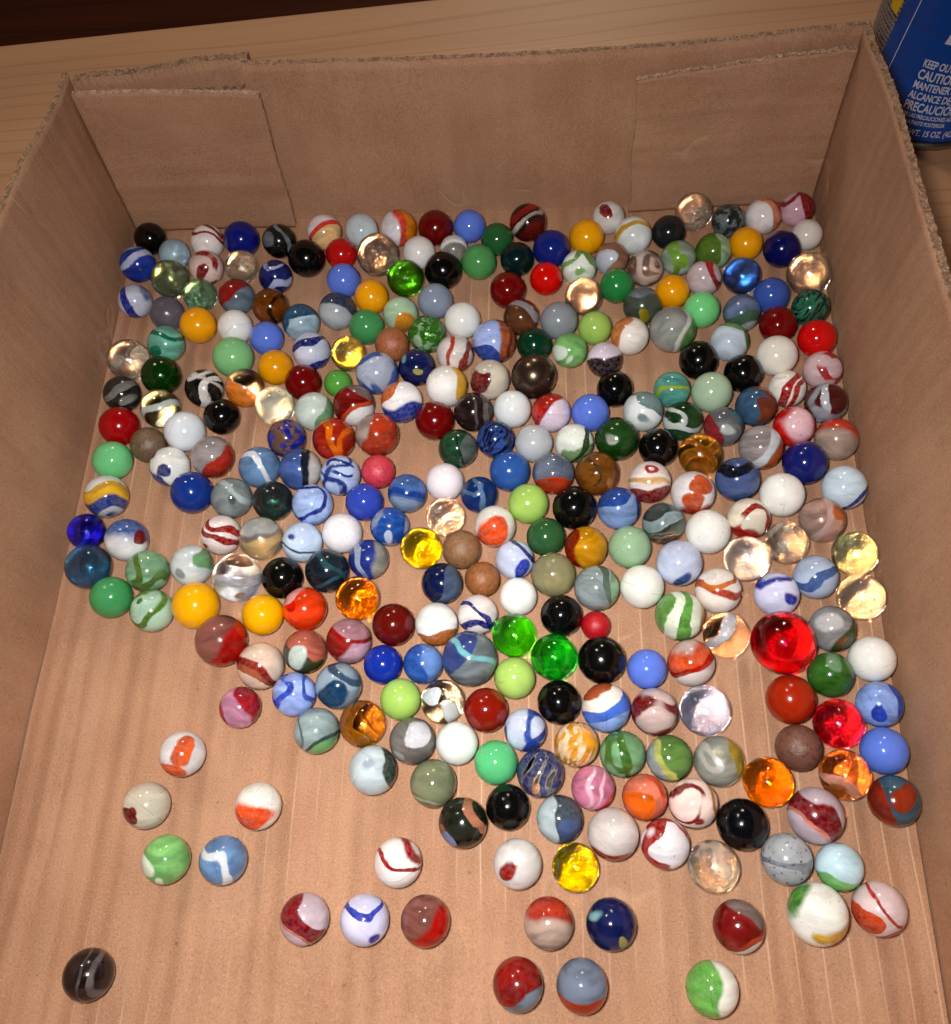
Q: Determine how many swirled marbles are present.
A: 175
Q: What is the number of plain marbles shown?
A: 131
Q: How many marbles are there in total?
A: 306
